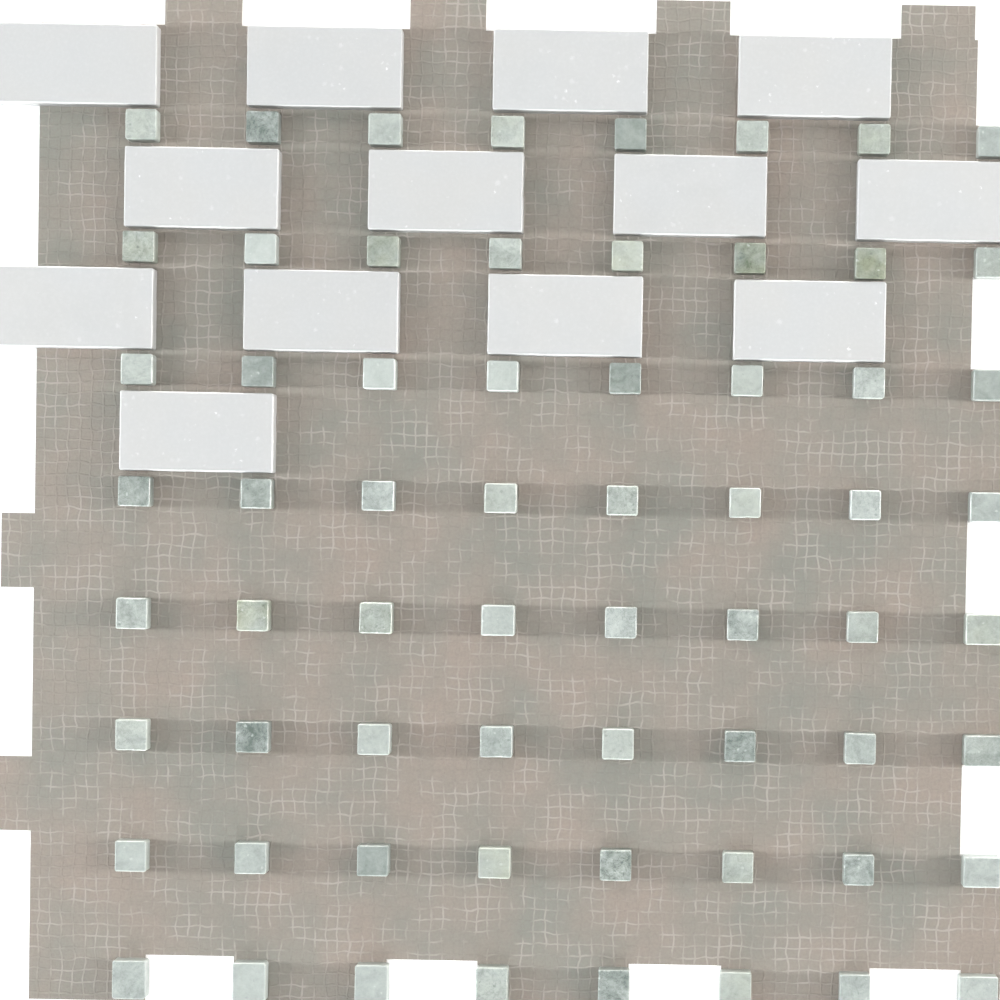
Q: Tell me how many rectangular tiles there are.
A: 13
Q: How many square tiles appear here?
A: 64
